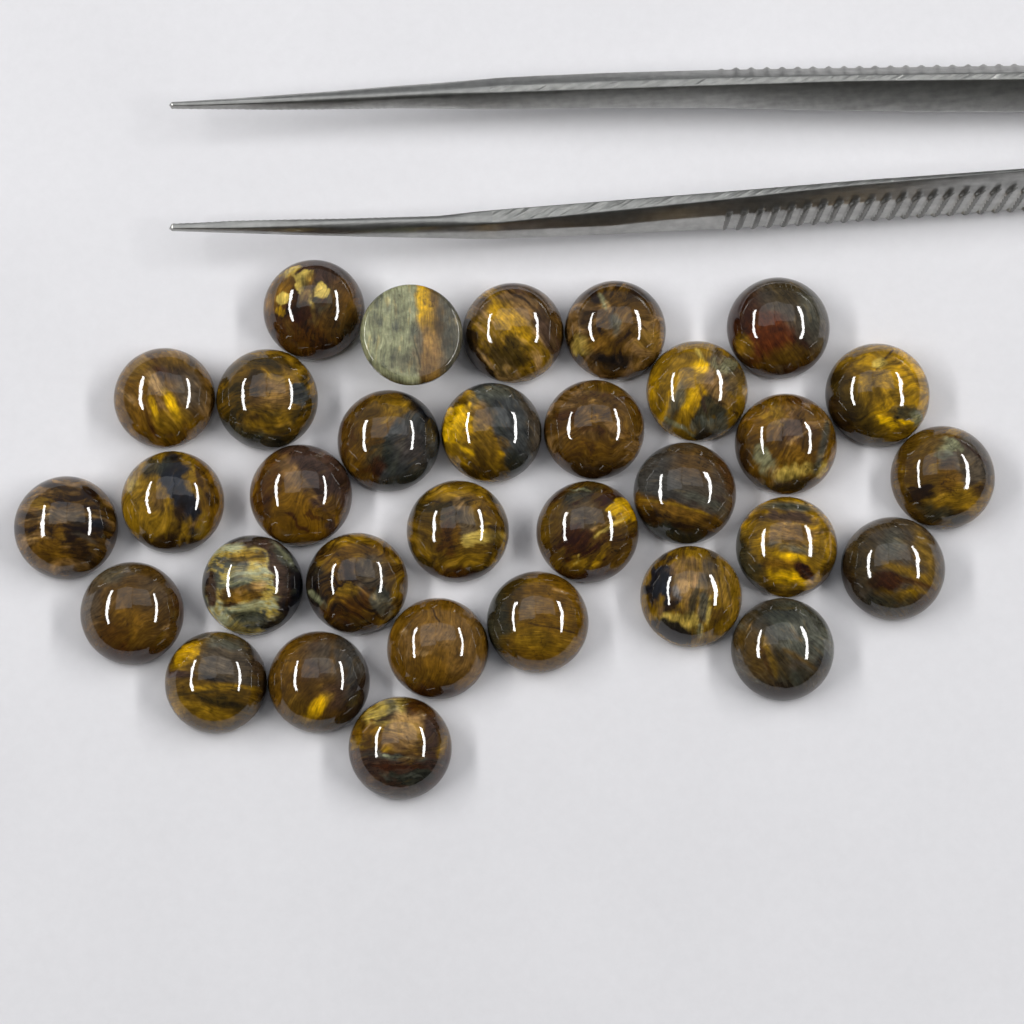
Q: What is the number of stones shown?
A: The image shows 32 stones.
